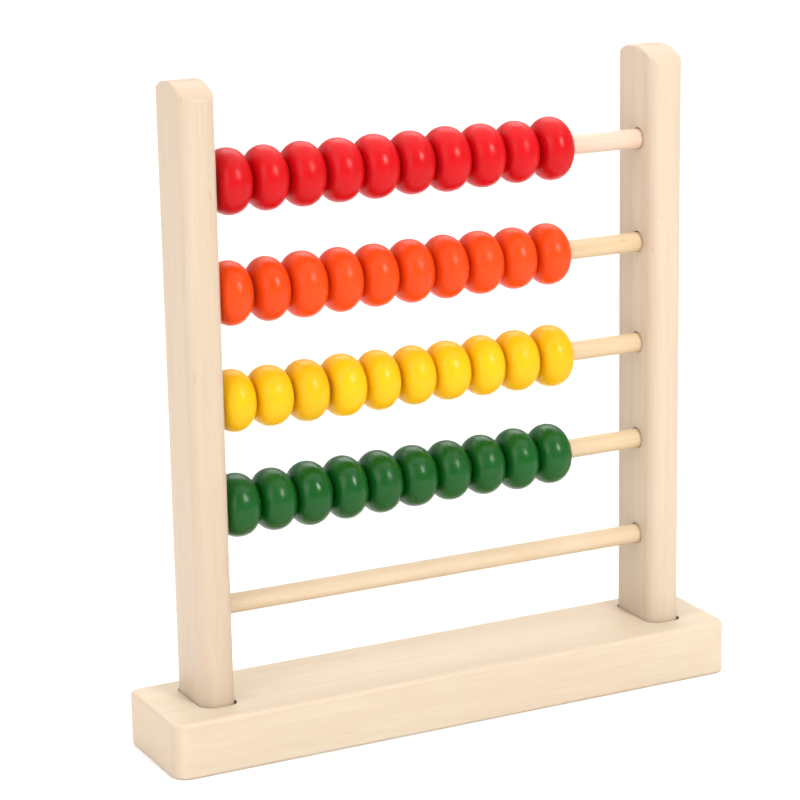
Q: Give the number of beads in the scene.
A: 40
